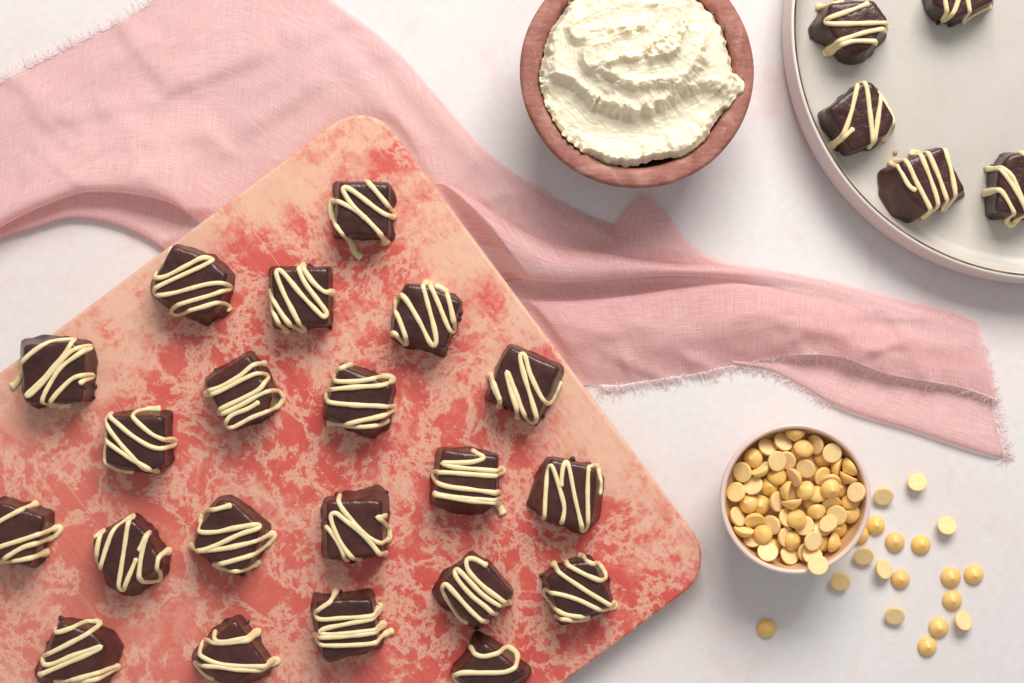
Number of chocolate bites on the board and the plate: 26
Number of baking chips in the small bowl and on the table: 82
